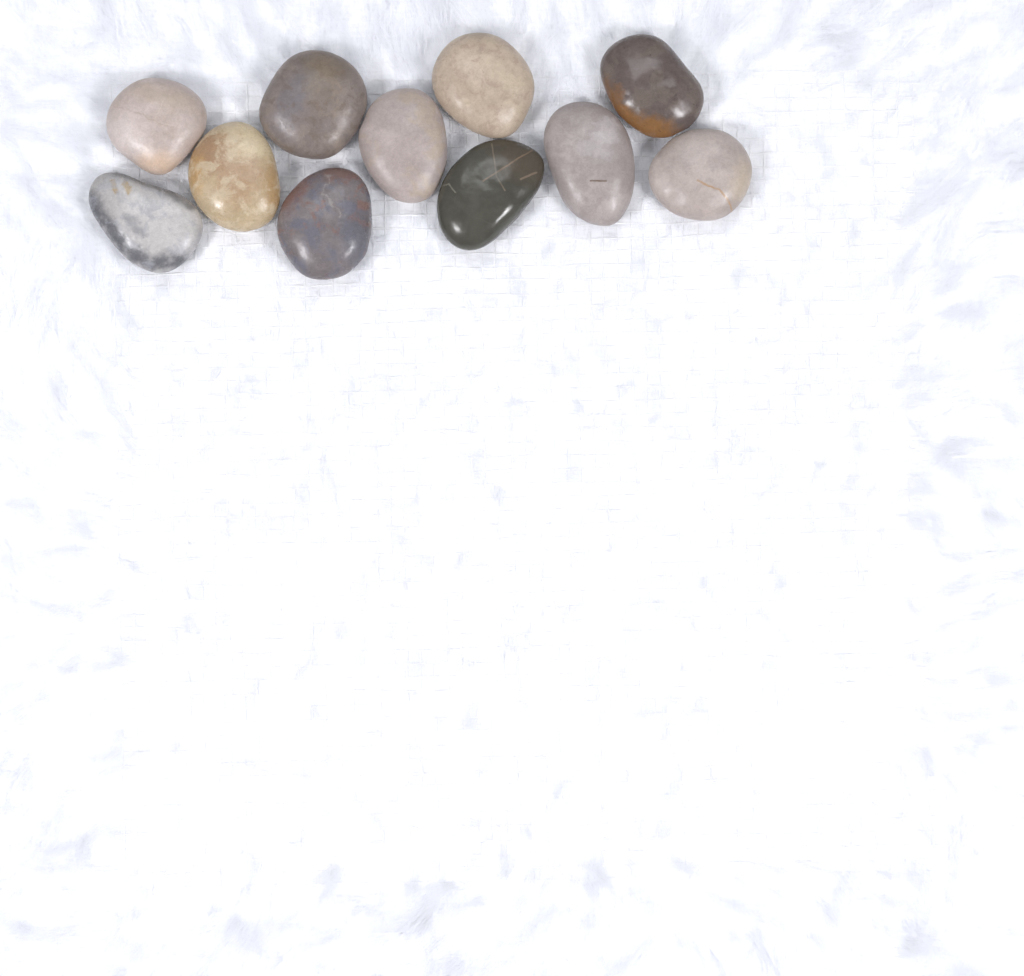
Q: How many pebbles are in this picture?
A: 11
